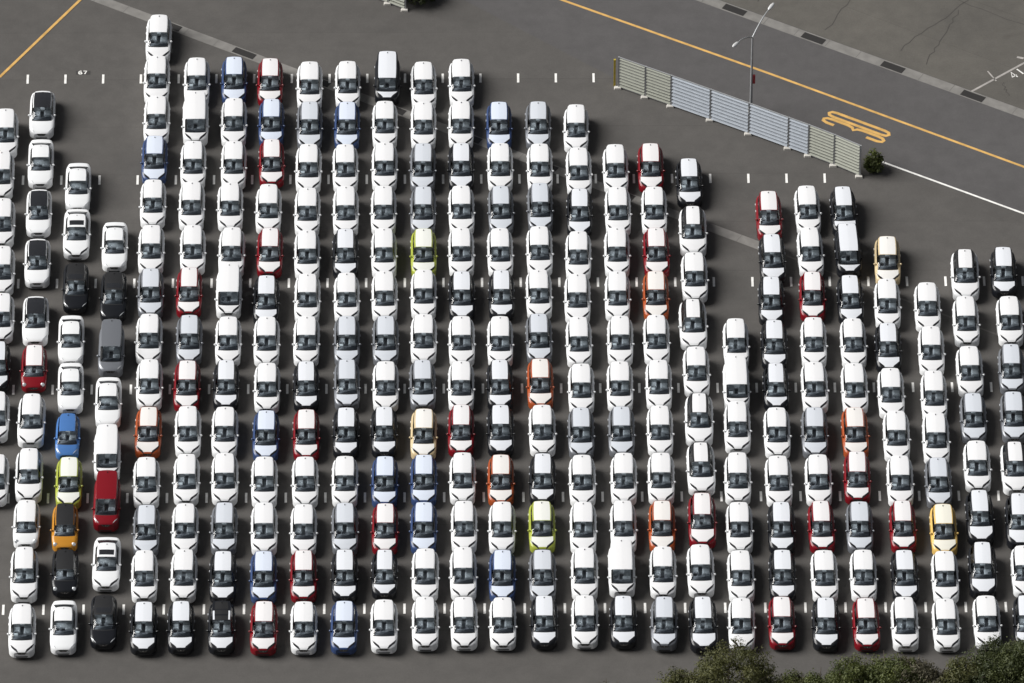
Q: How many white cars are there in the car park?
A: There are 172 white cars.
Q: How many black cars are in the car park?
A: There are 46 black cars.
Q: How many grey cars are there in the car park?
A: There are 27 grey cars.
